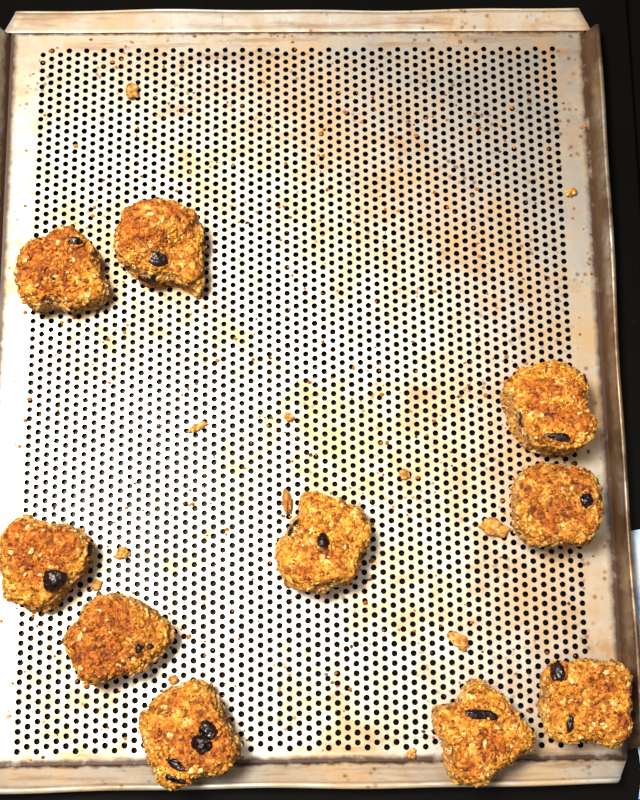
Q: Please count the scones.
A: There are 10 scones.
